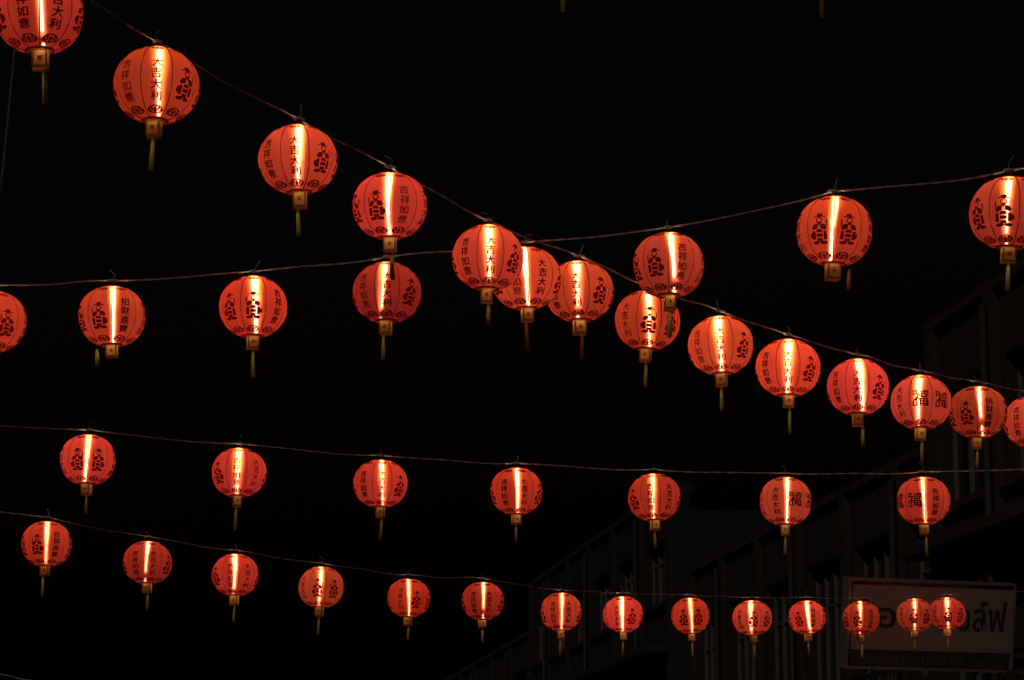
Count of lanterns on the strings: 42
